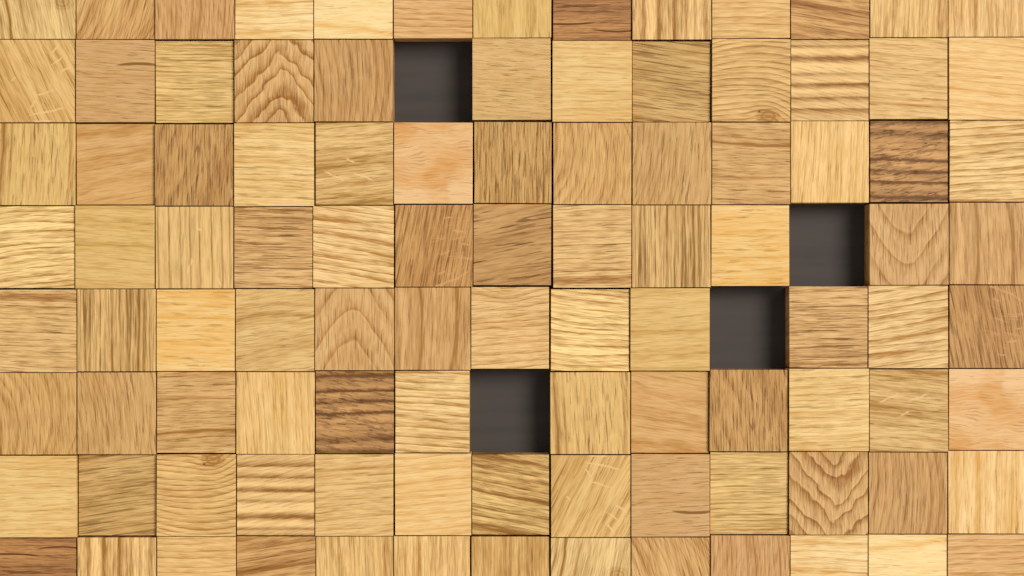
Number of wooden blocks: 100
